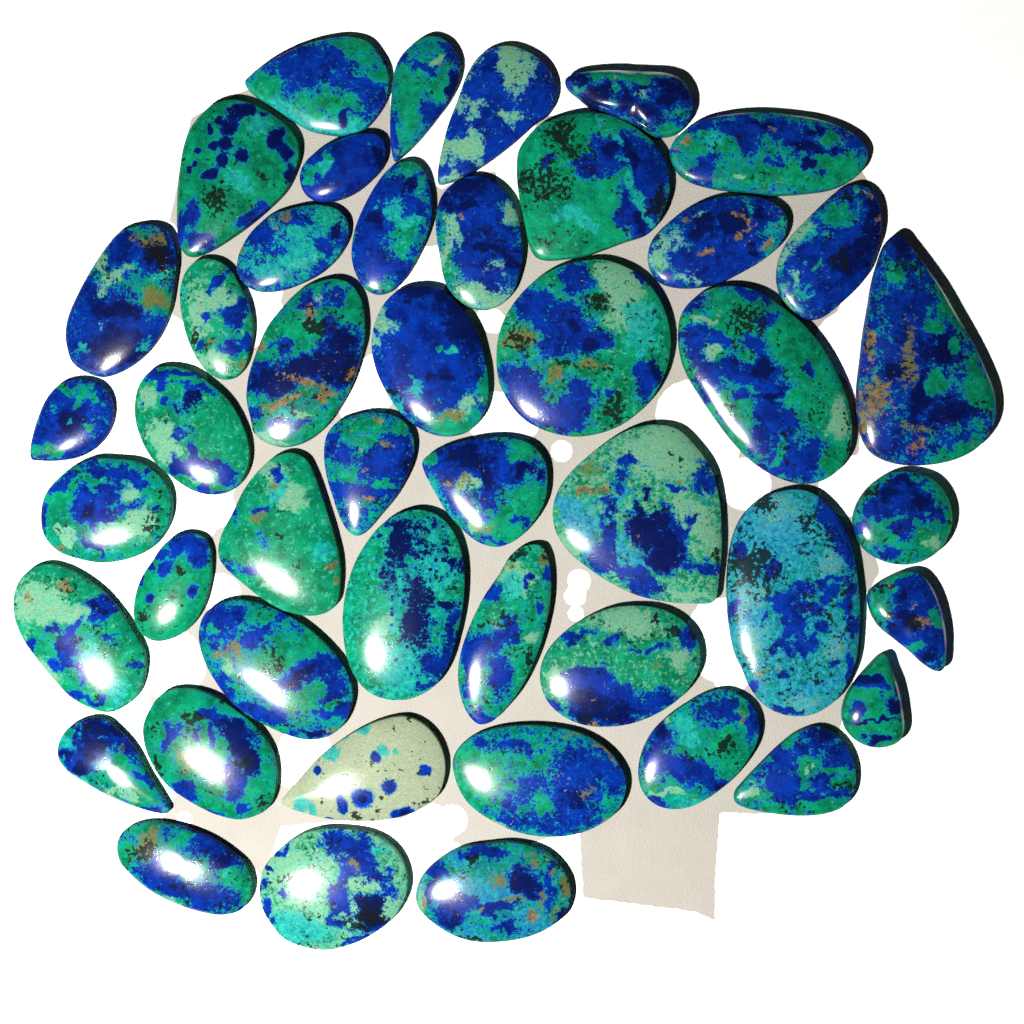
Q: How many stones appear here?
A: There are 46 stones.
